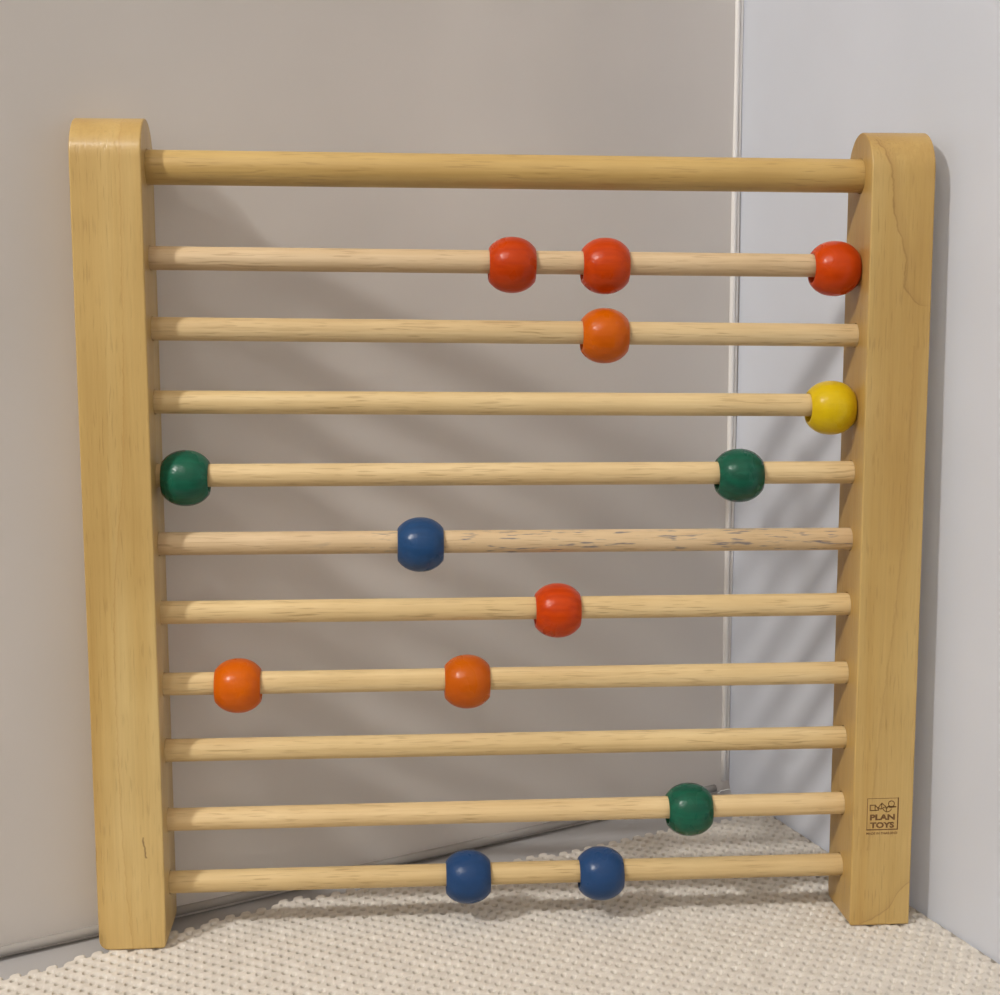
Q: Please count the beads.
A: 14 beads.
